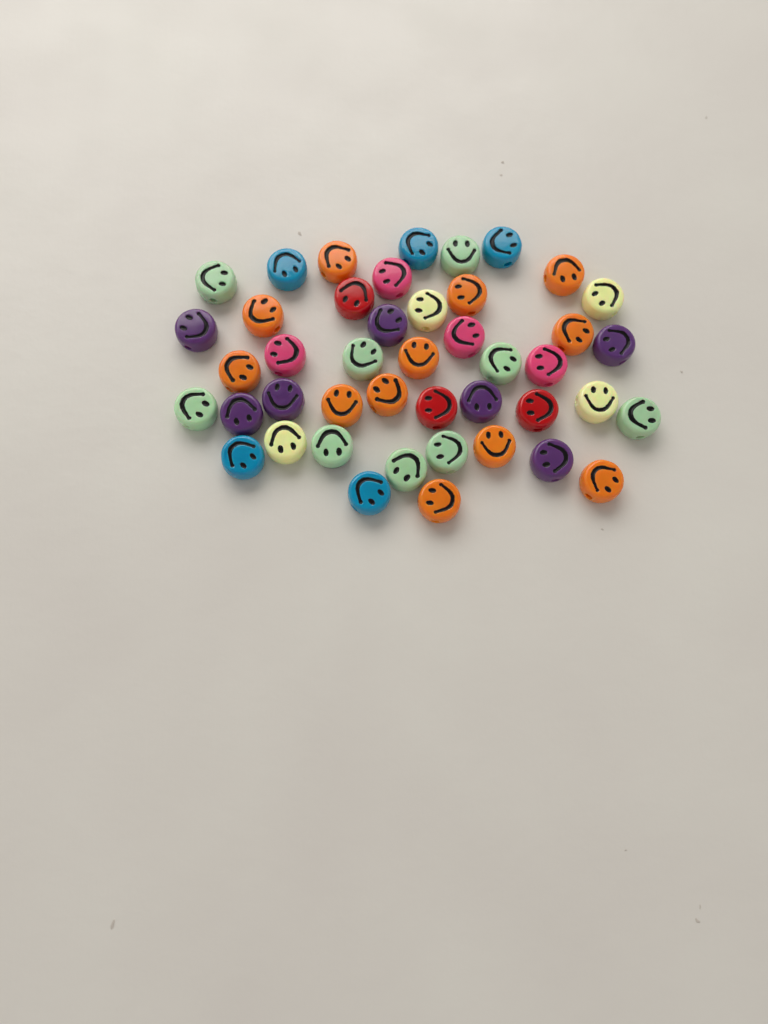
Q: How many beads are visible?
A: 44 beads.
